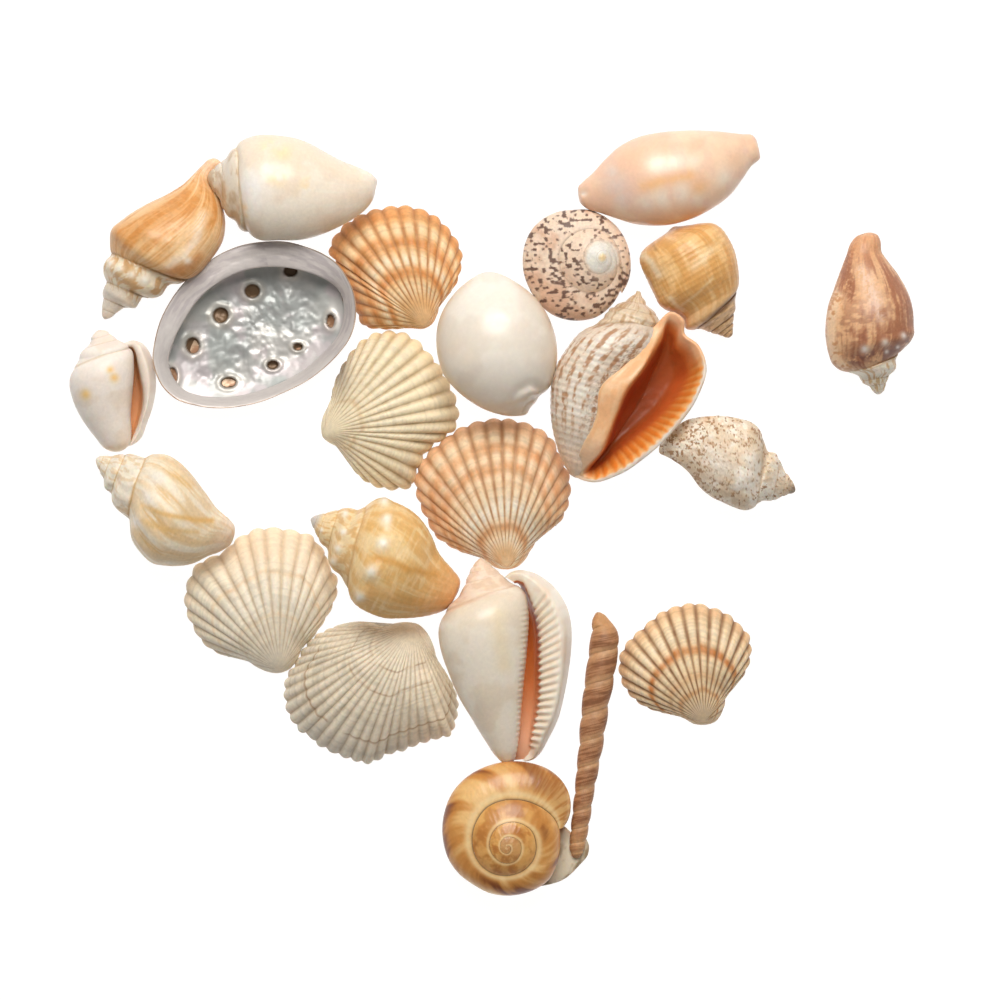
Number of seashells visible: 22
